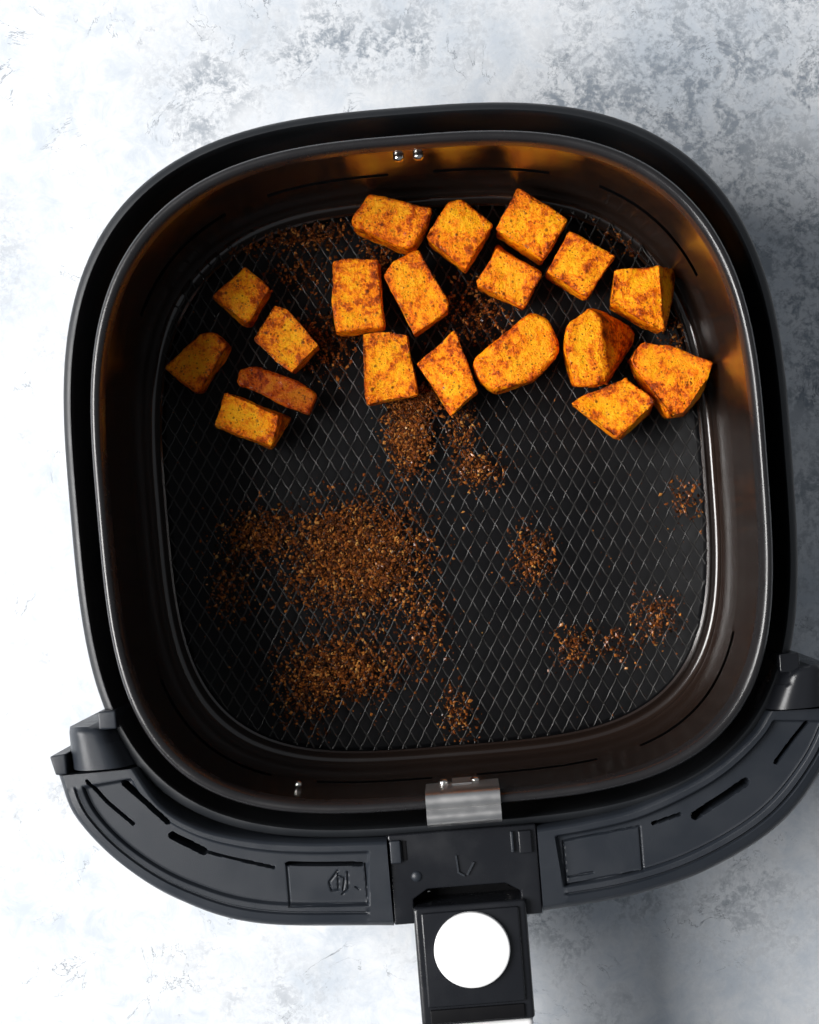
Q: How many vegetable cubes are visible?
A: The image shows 19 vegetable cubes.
